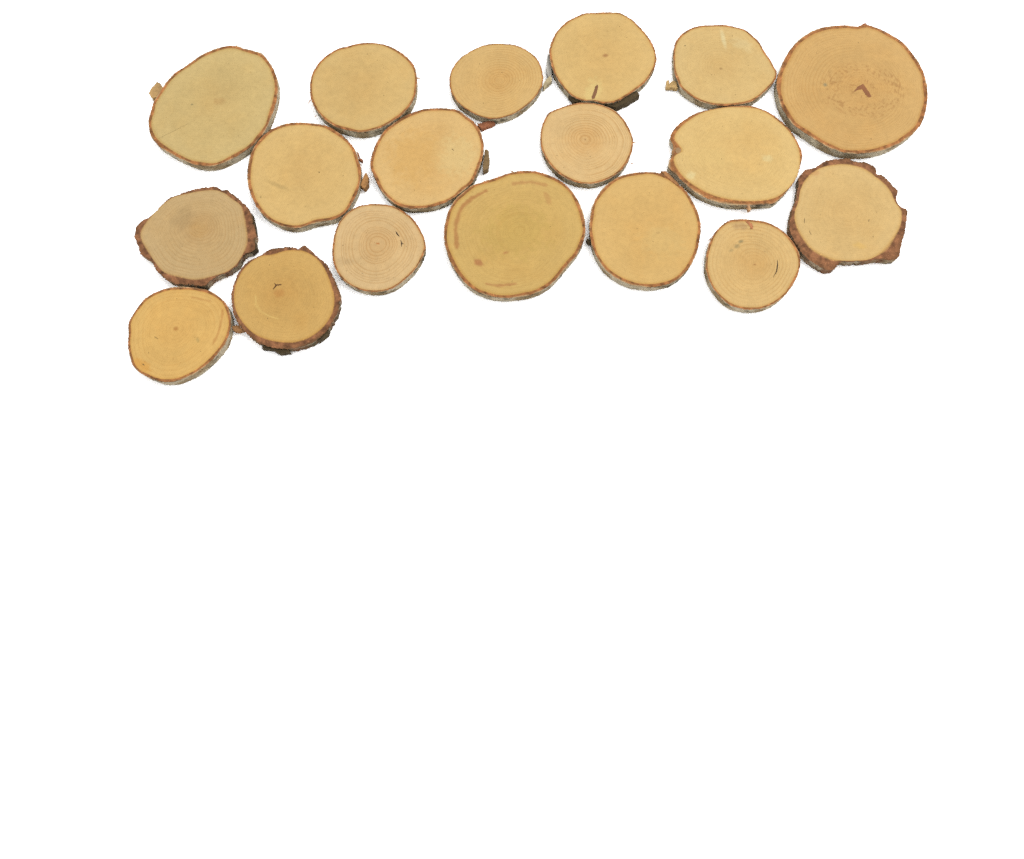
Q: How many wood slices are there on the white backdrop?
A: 18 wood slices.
